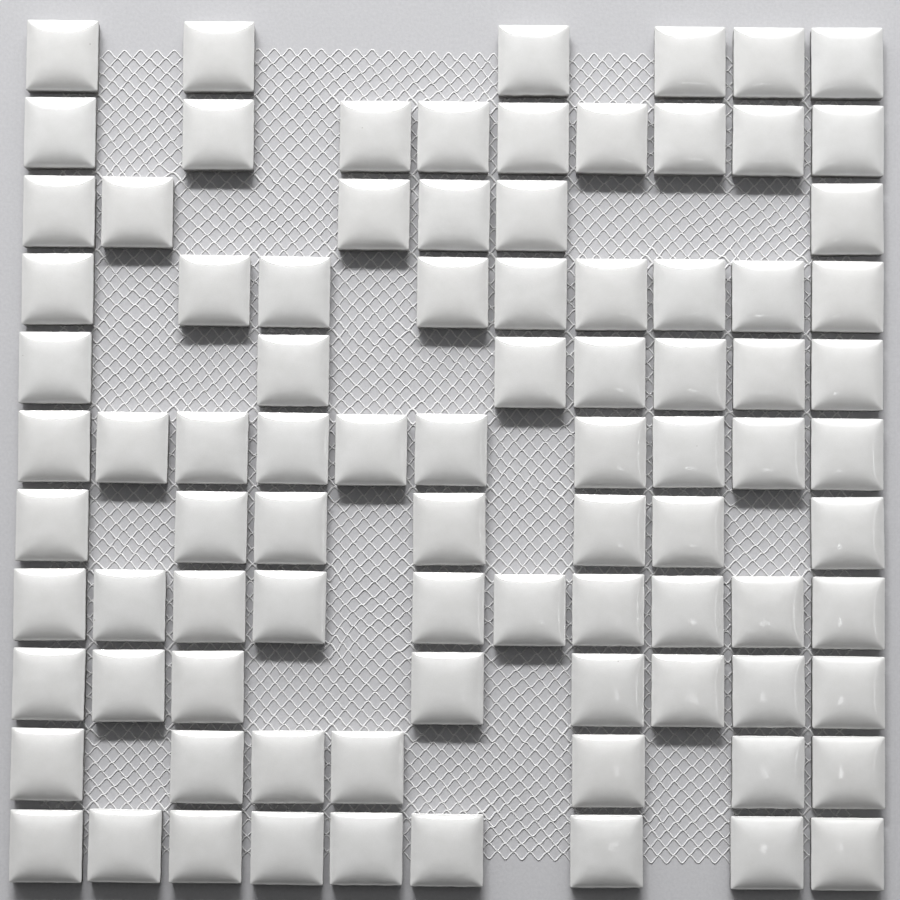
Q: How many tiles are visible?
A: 88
